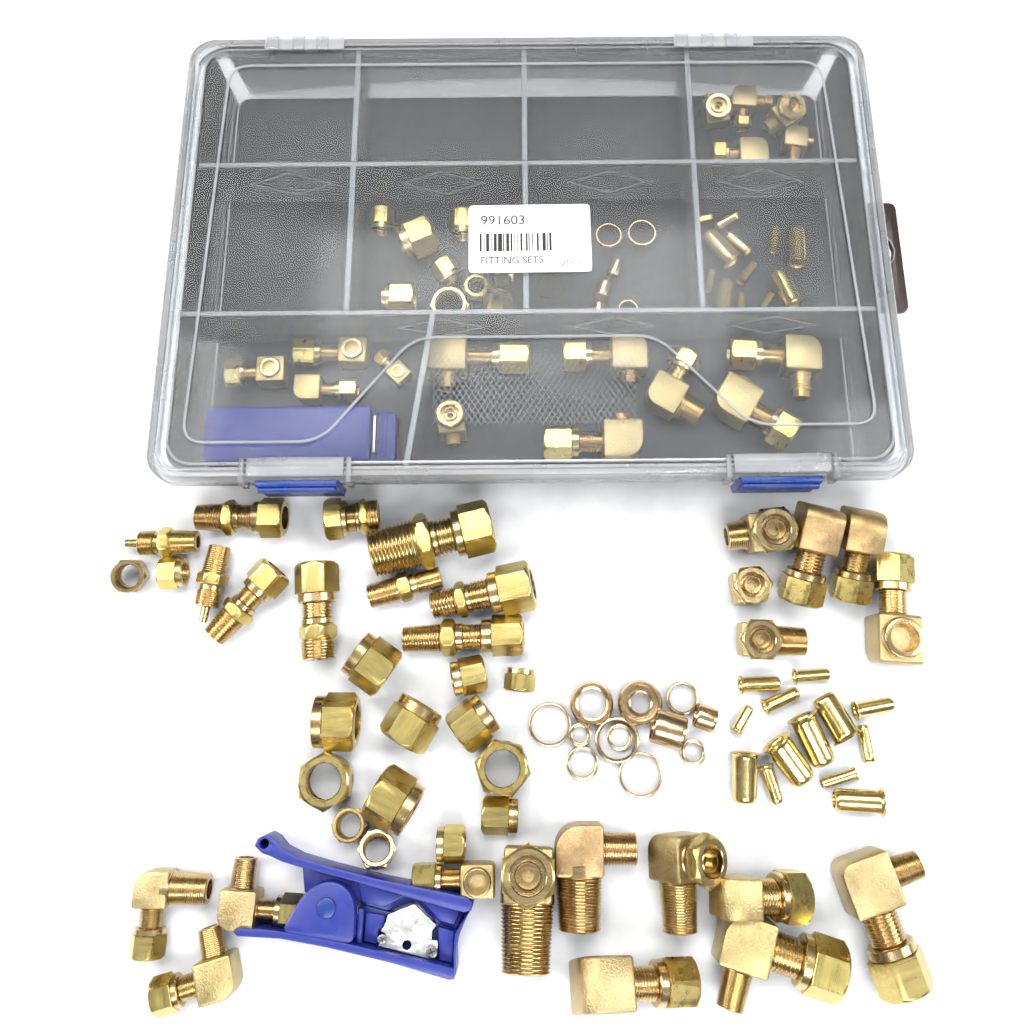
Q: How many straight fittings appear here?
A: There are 10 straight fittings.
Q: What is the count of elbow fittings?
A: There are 33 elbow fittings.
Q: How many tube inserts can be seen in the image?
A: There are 25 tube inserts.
